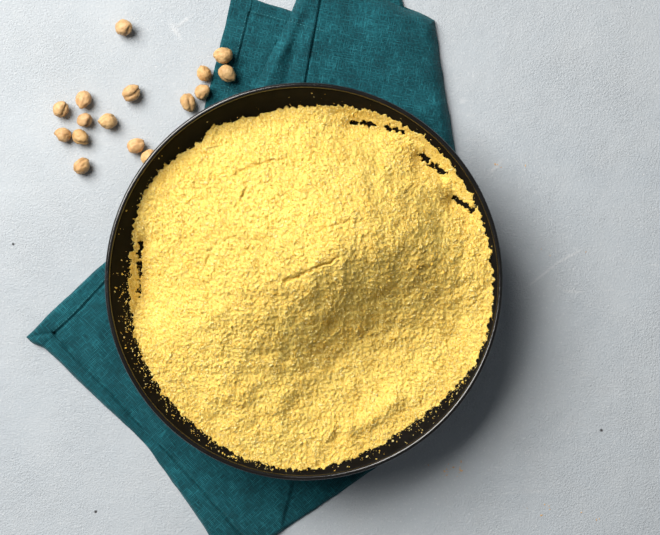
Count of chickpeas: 16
